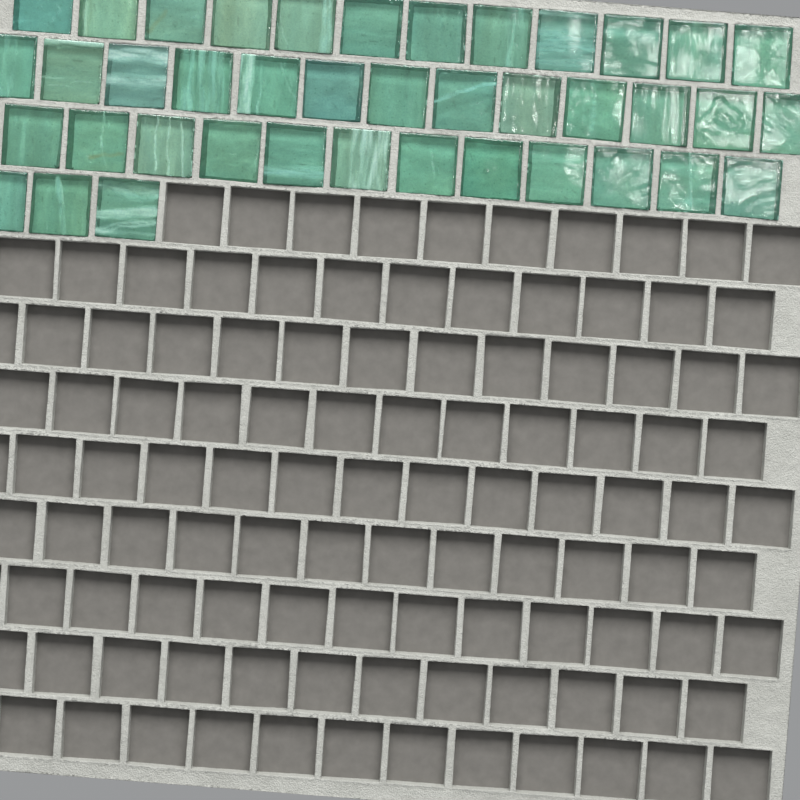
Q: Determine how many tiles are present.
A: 40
